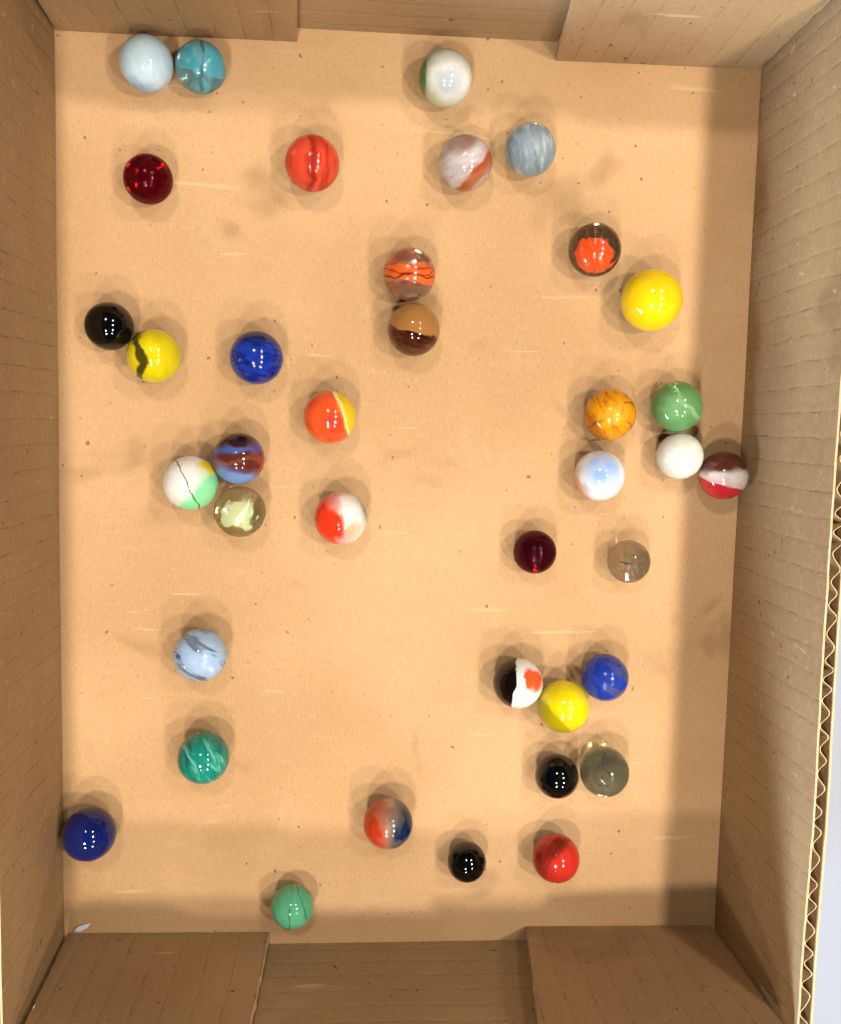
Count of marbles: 38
